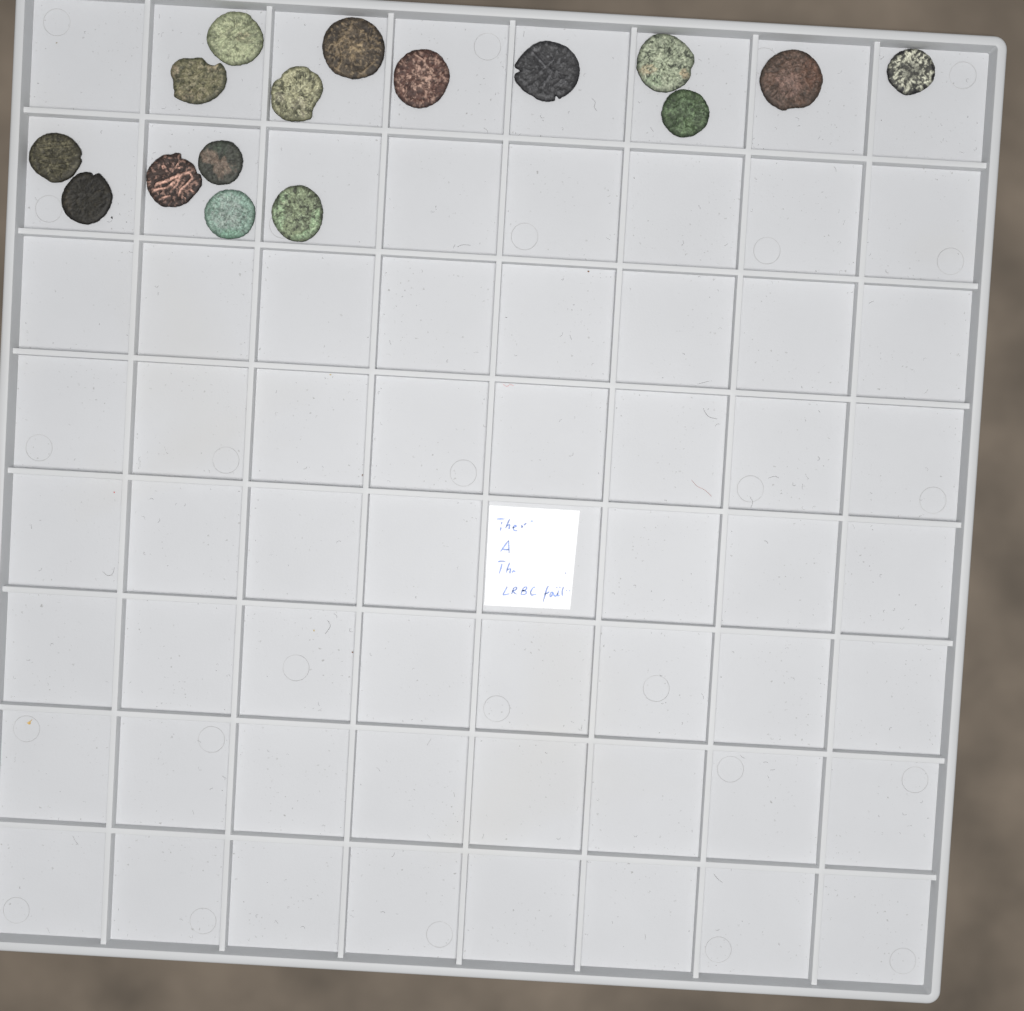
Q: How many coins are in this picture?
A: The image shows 16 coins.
